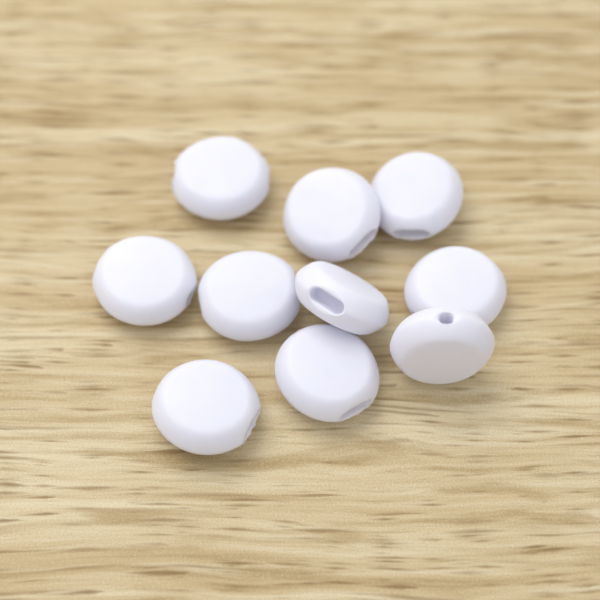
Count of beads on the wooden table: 10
